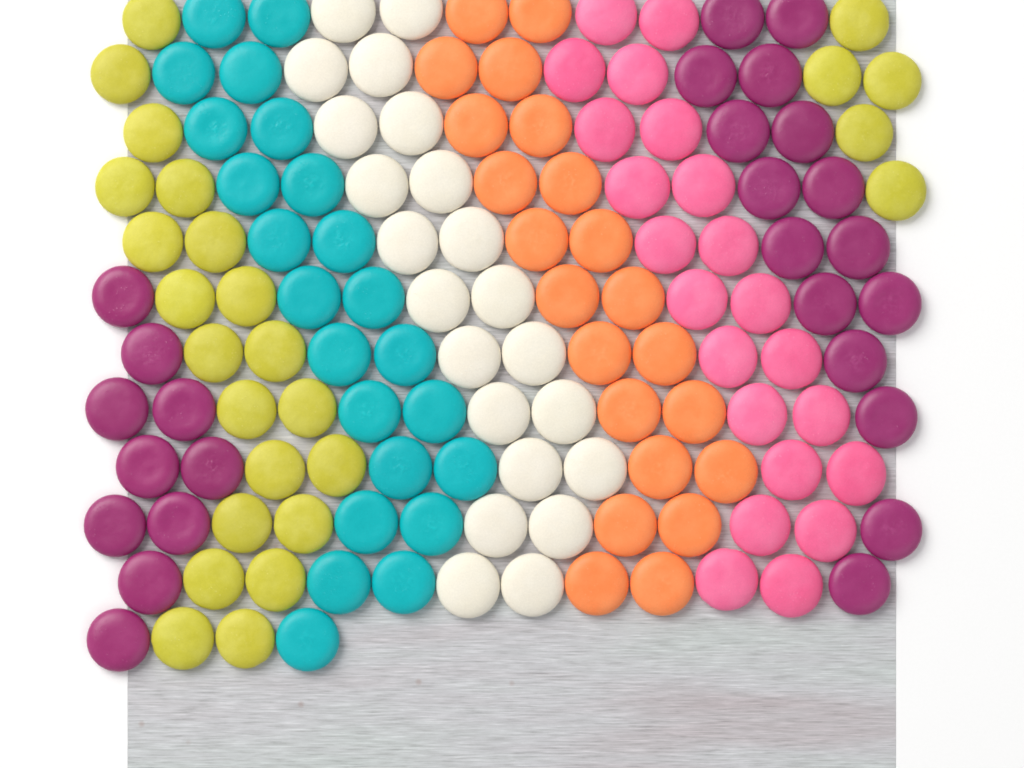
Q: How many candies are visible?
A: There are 141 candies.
